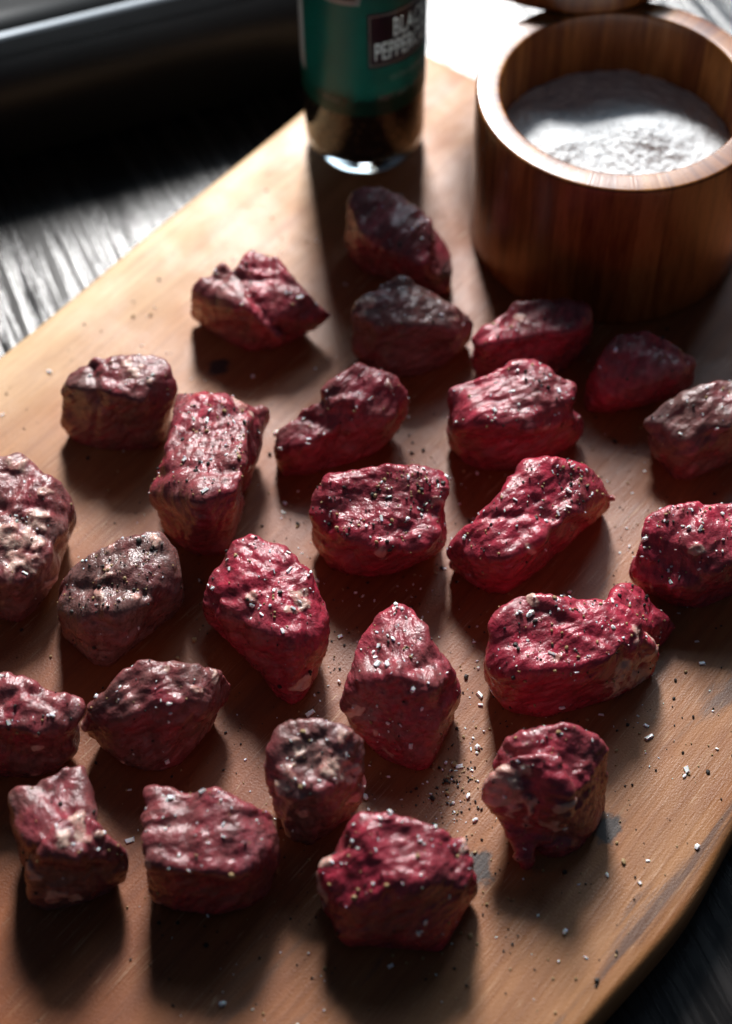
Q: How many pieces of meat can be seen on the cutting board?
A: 25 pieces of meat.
